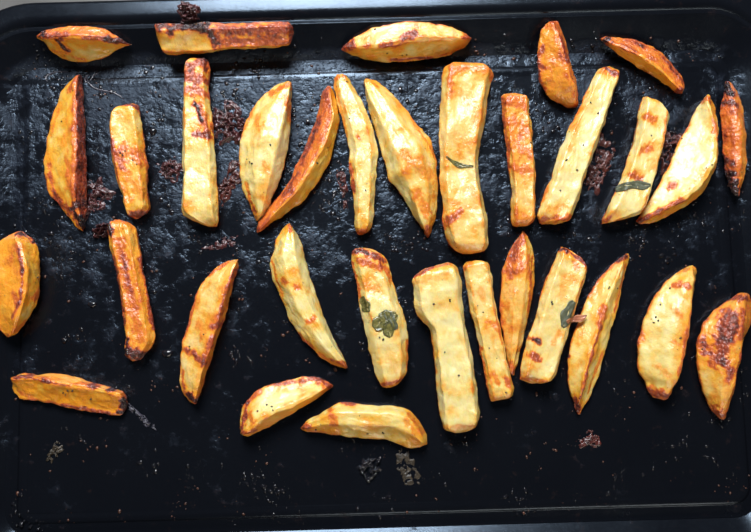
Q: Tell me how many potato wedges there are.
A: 33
